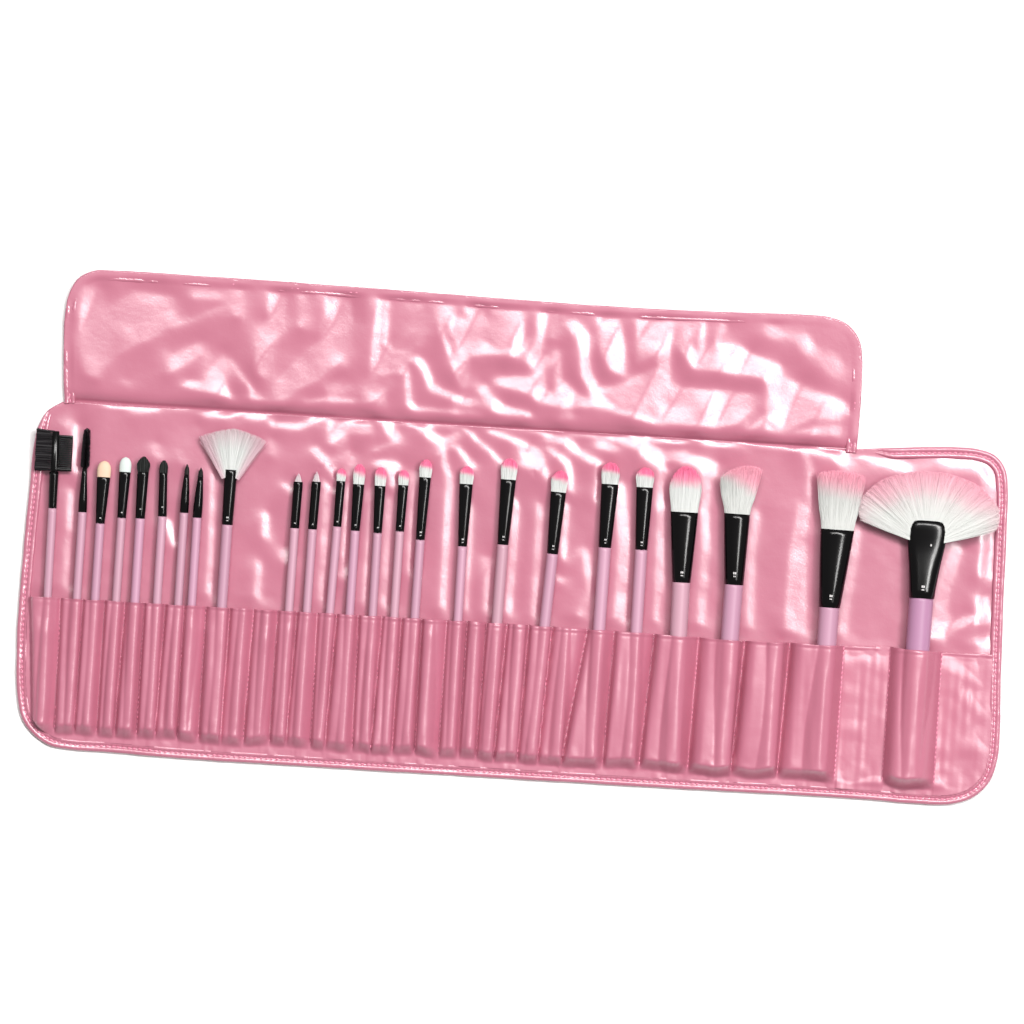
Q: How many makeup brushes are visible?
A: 25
